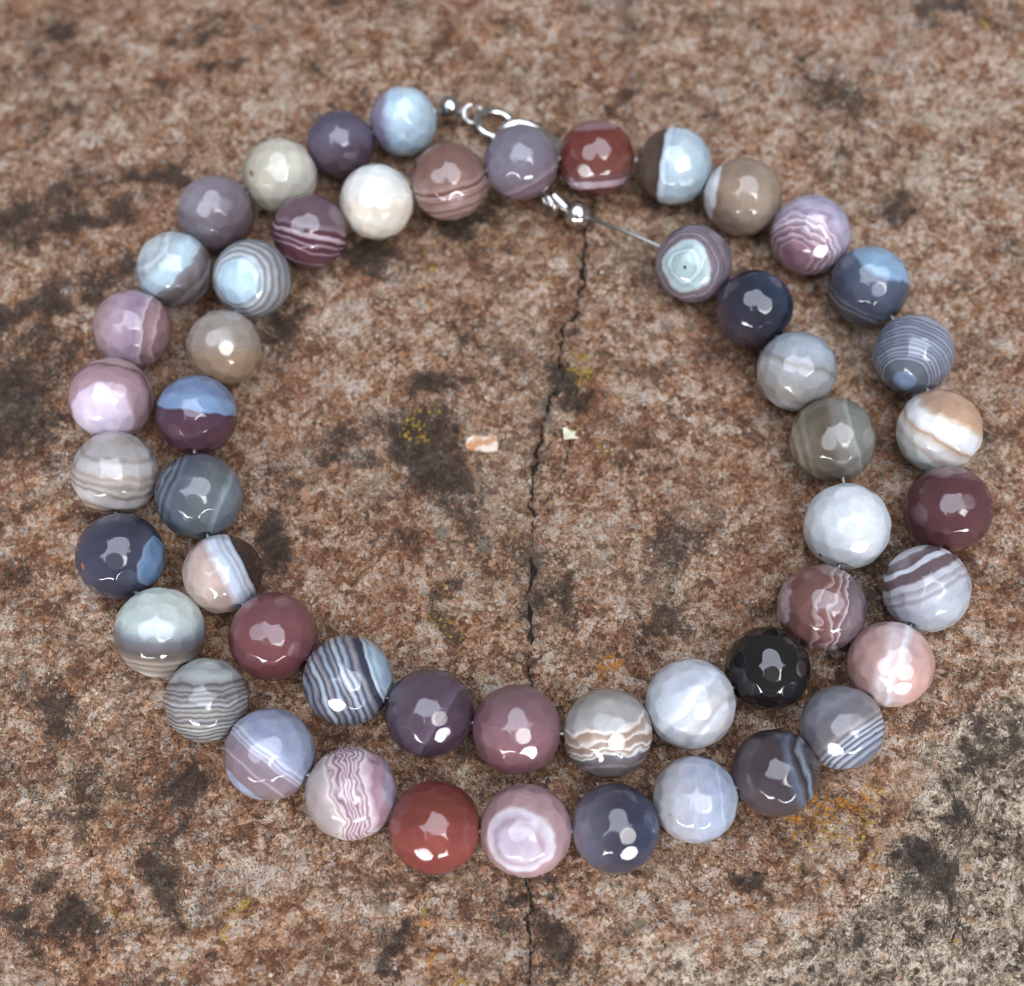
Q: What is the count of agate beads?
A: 51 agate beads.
